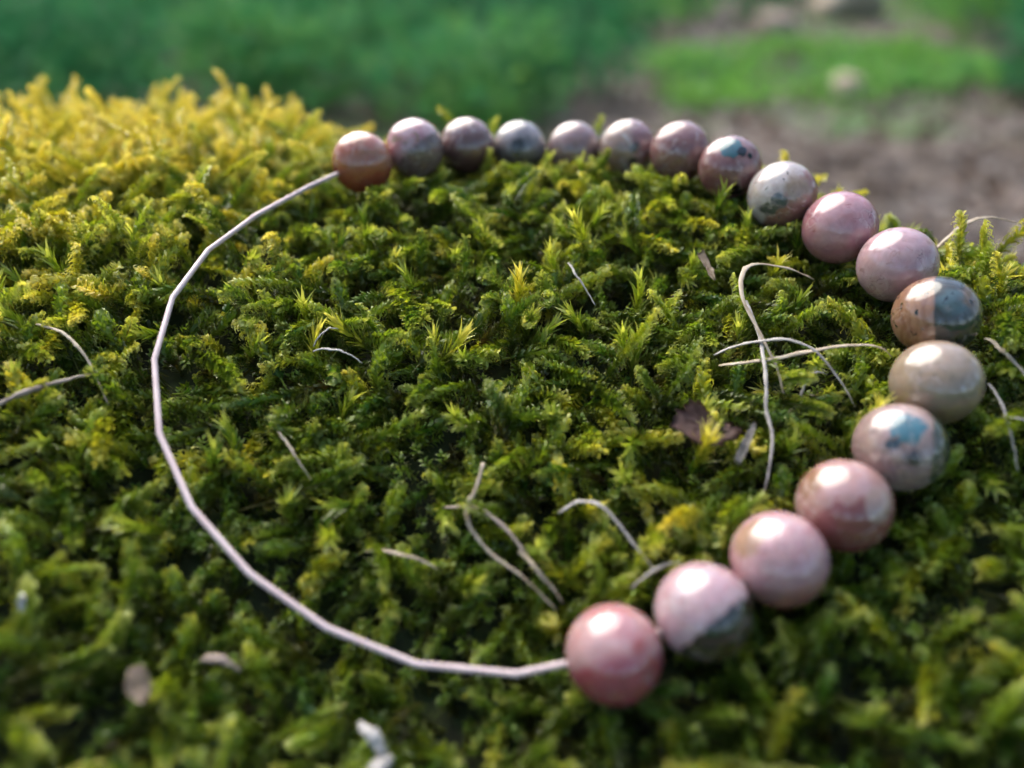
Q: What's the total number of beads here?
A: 18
